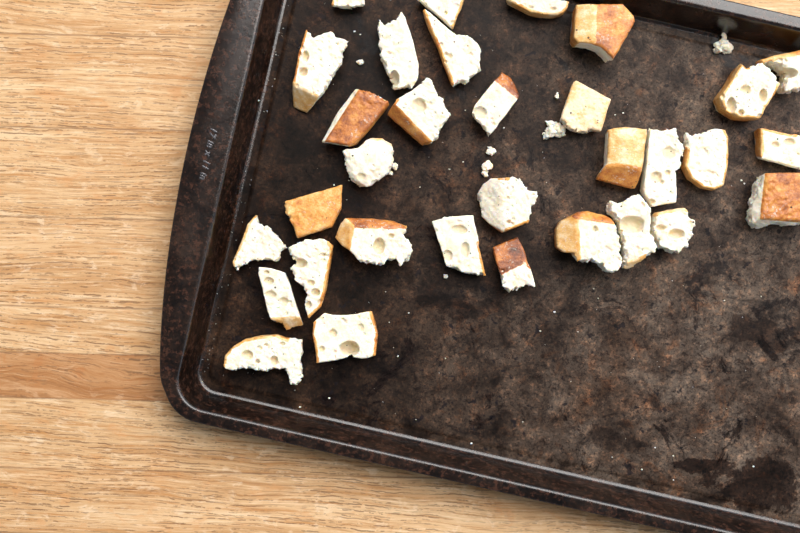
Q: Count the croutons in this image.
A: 32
